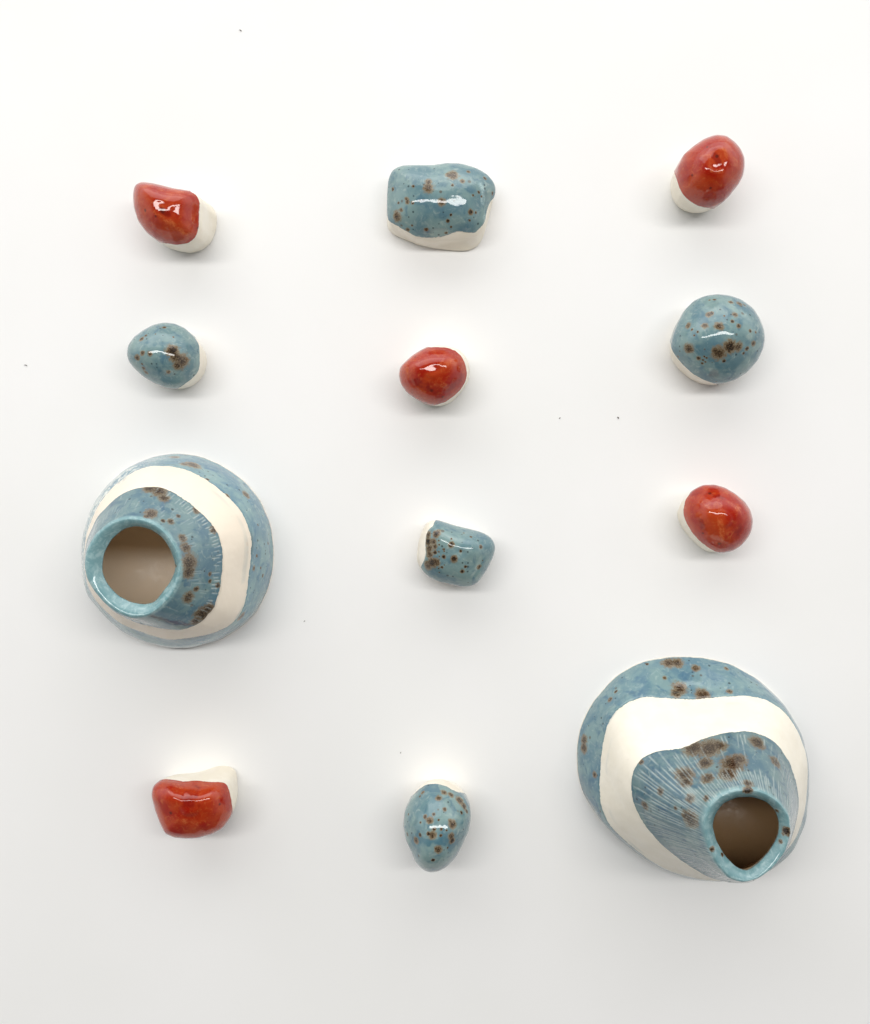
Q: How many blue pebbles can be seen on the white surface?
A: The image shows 5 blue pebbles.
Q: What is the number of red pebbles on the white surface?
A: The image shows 5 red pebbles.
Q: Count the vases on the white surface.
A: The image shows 2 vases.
